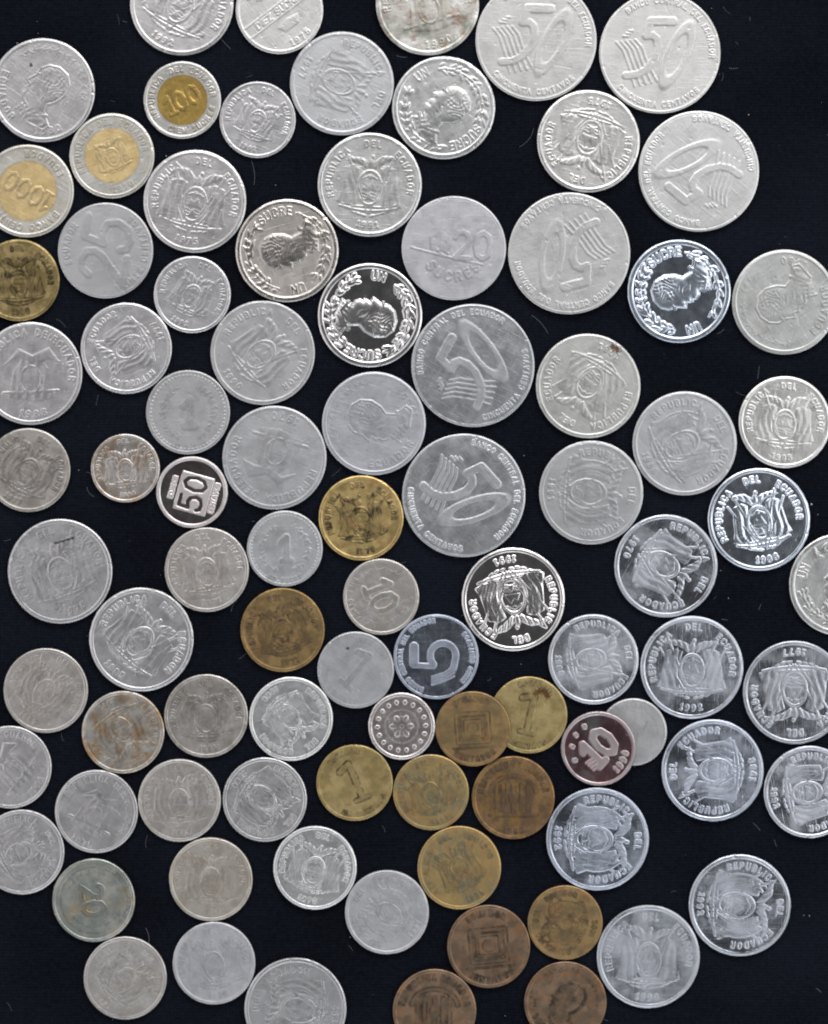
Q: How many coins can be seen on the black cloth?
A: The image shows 90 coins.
